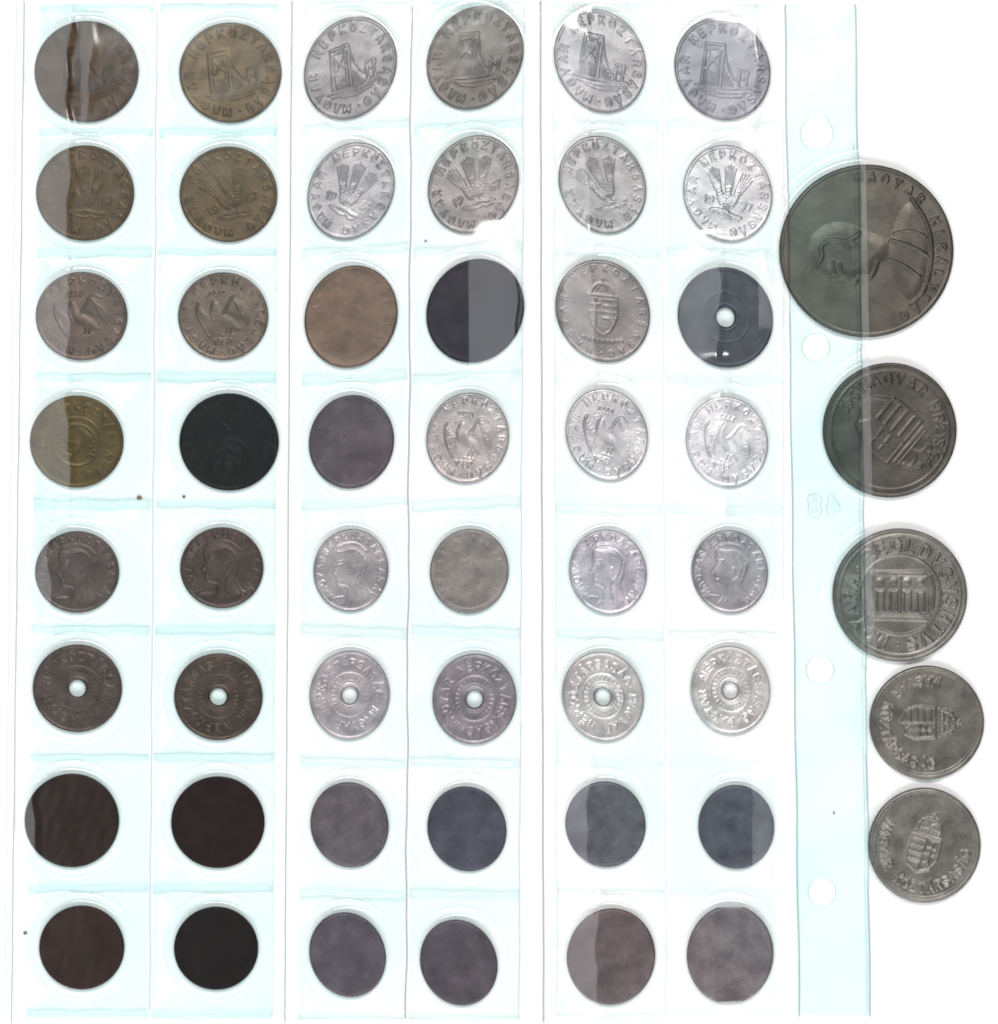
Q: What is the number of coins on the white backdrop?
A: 53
